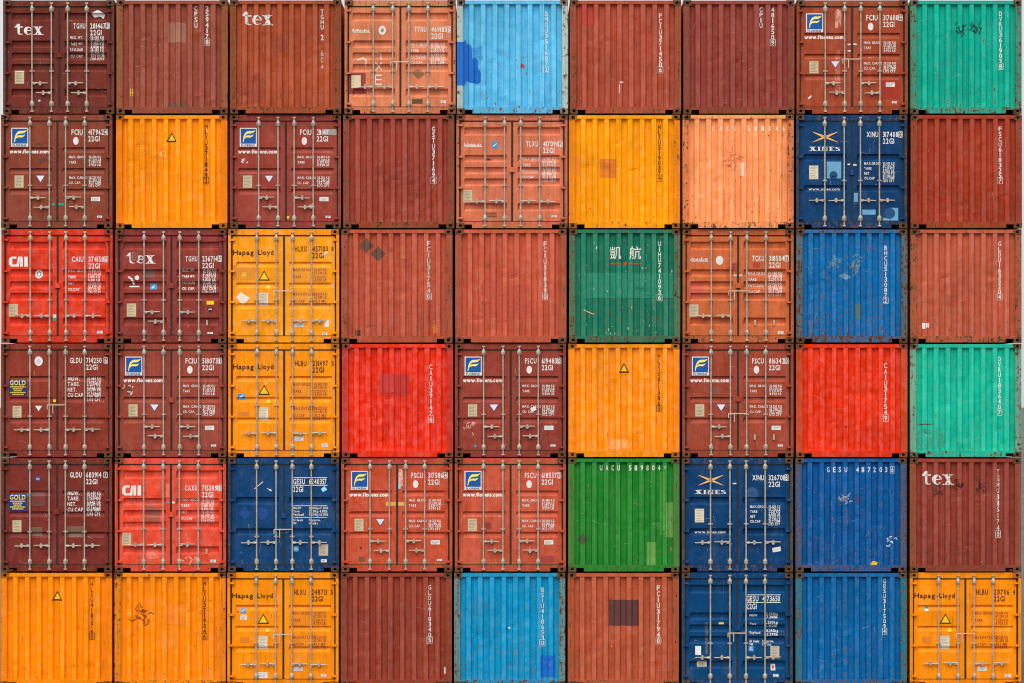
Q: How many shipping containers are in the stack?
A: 54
